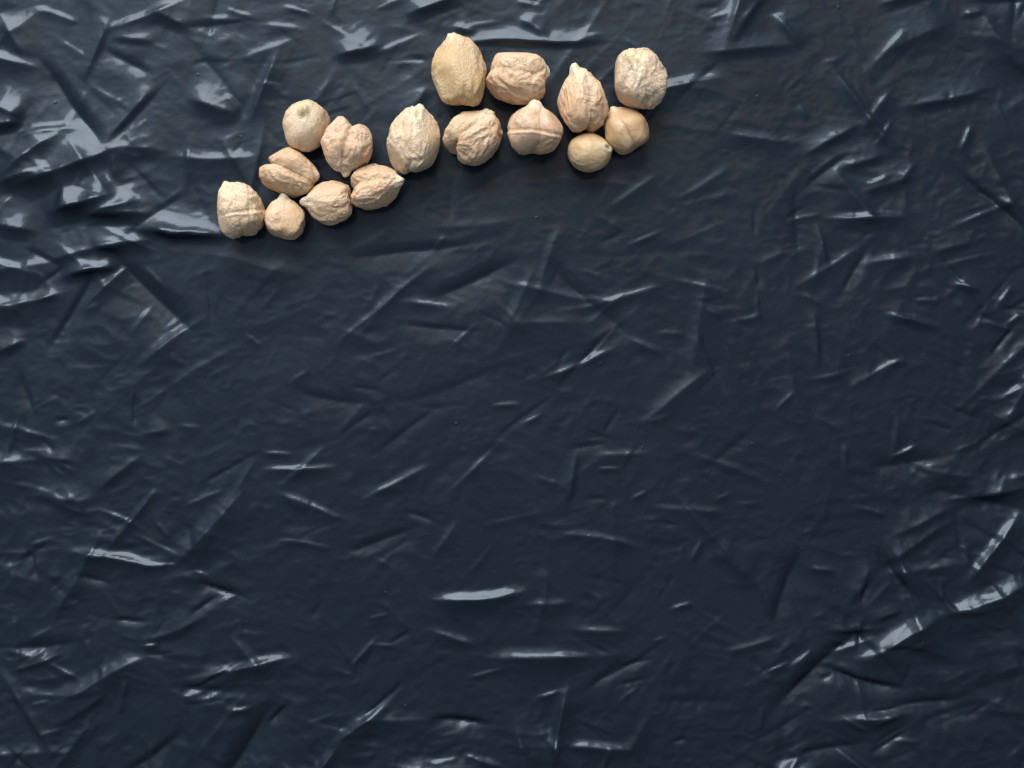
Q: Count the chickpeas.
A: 16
